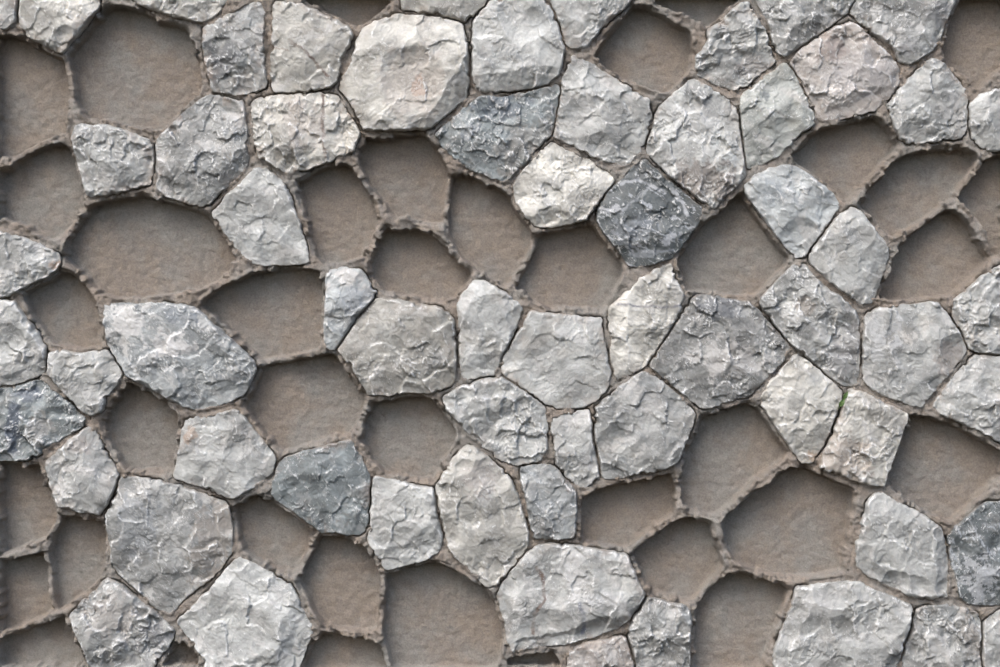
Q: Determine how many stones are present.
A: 64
